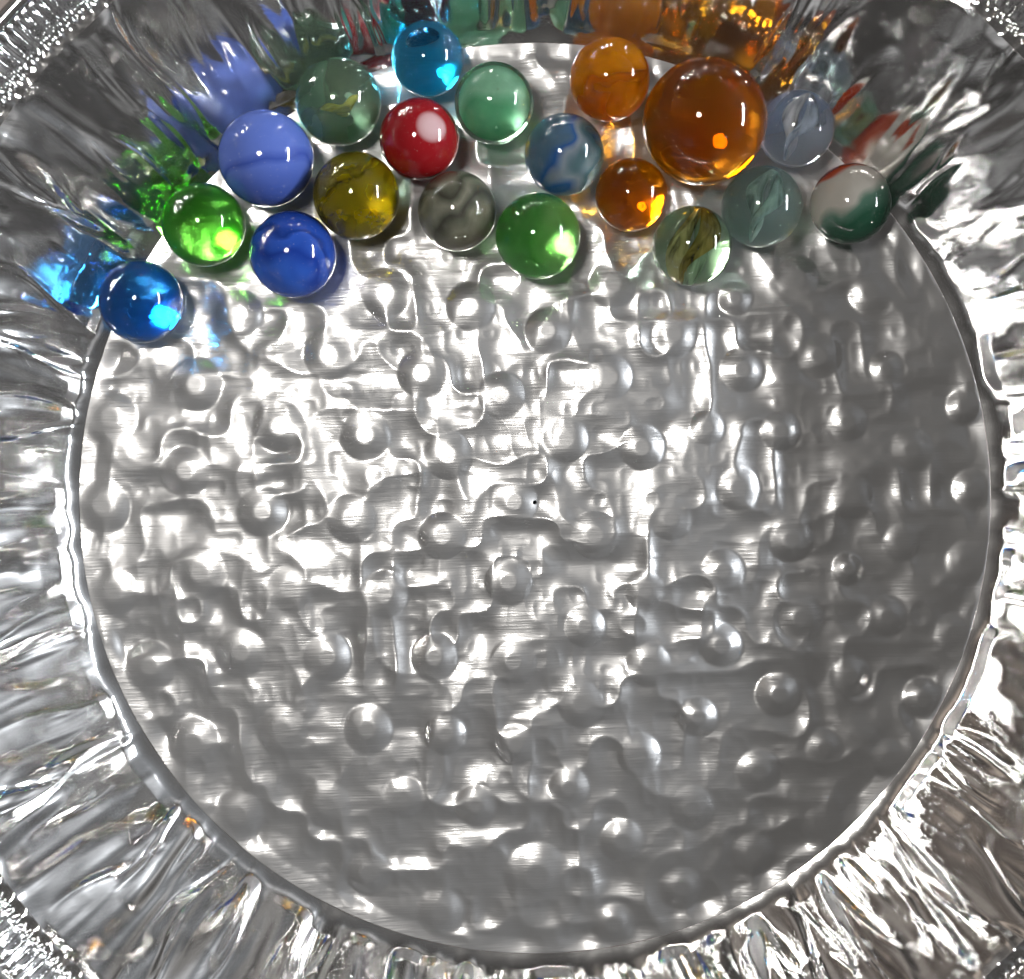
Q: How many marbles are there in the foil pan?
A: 19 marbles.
